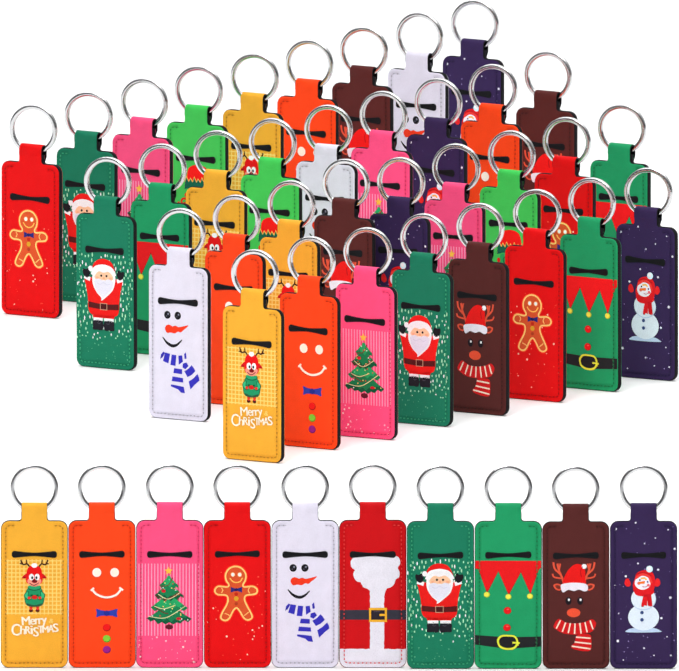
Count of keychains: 45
